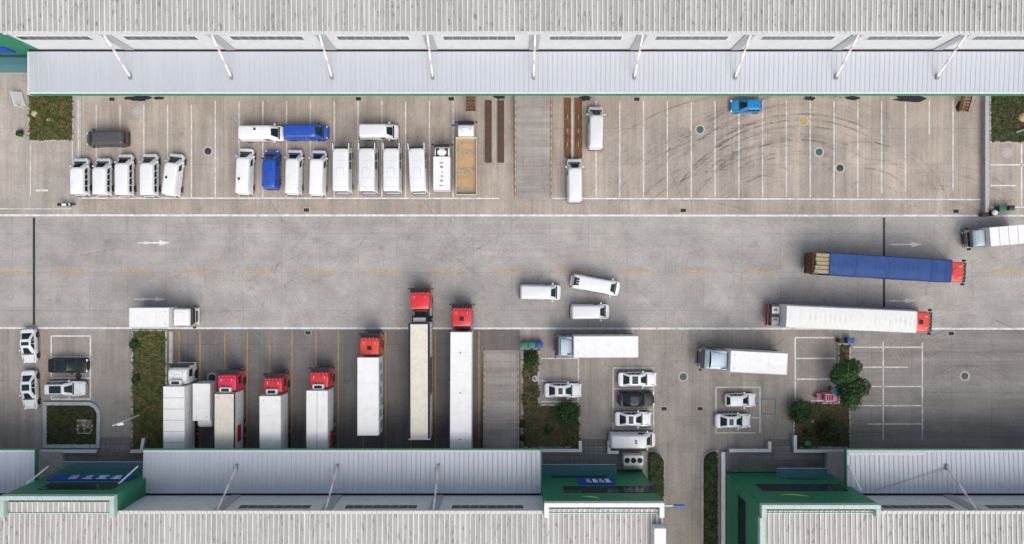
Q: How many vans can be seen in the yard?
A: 23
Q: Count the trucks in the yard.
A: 16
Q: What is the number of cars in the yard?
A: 11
